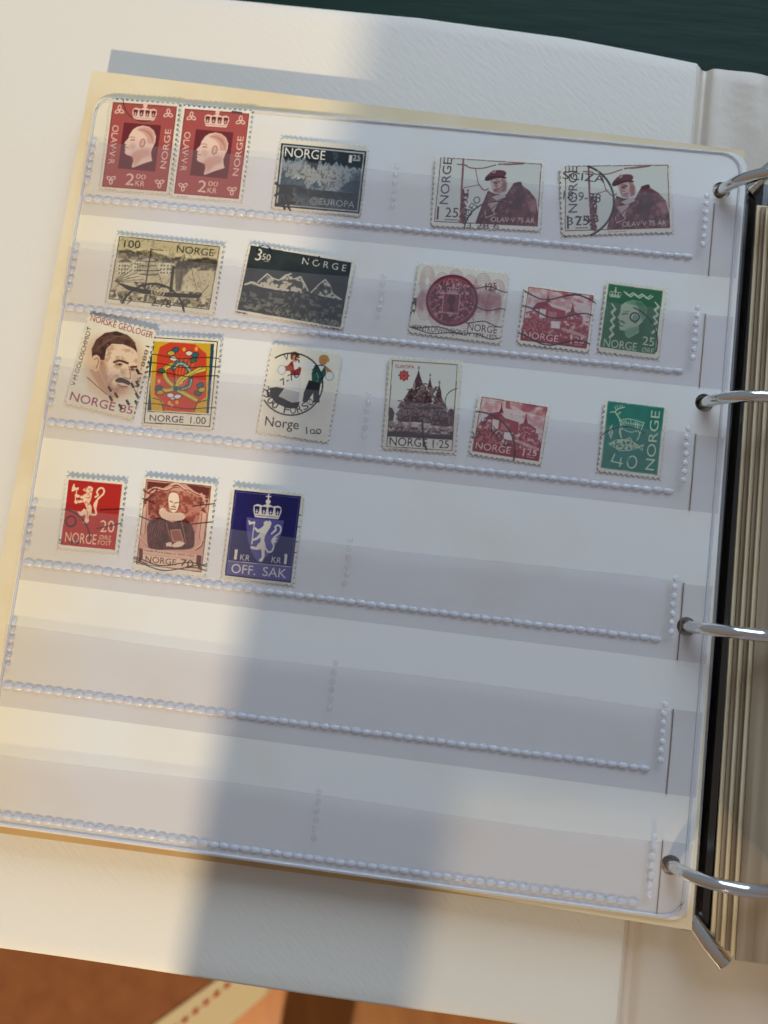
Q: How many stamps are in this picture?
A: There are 19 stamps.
